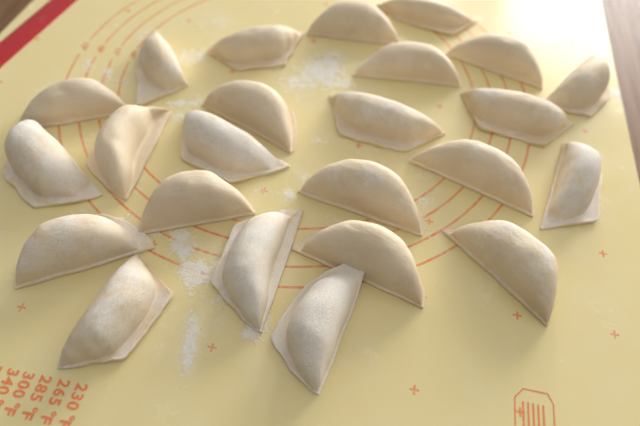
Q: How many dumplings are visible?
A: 24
